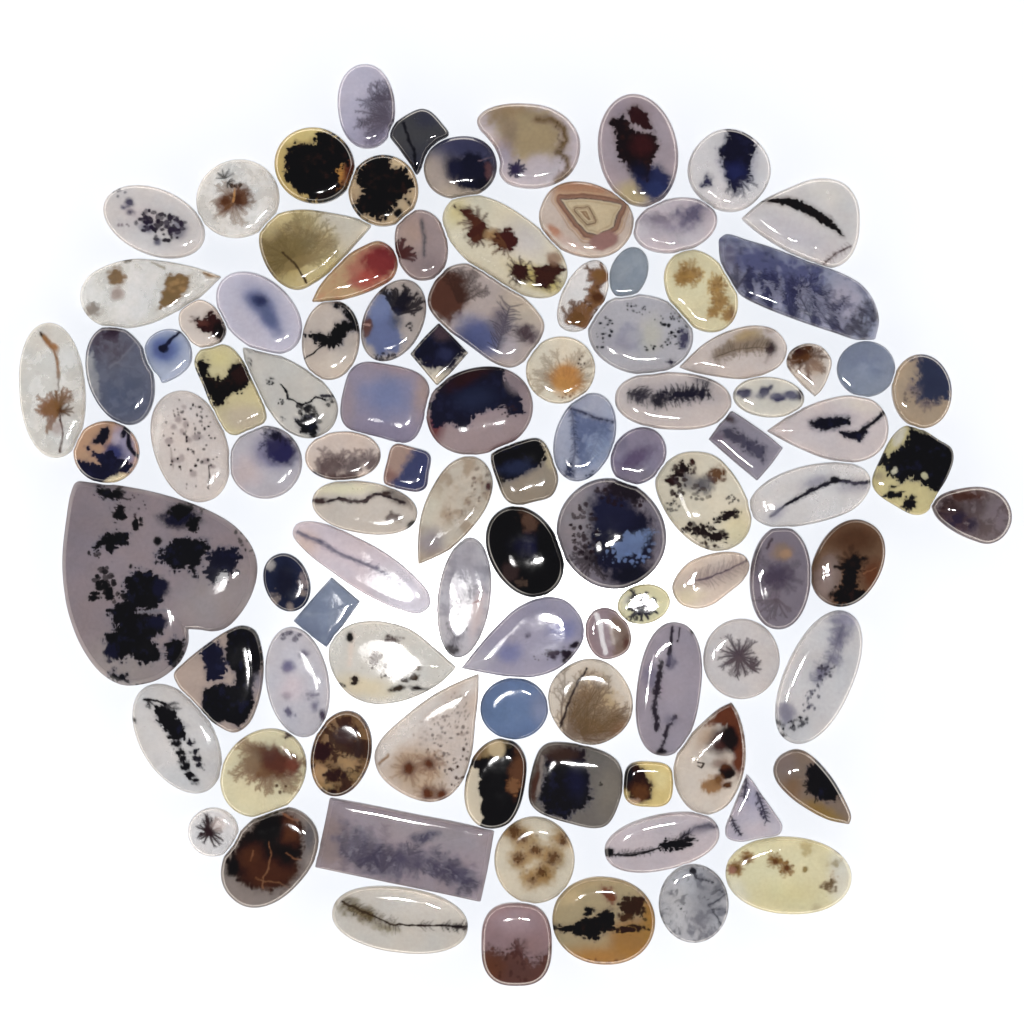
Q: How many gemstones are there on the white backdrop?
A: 100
